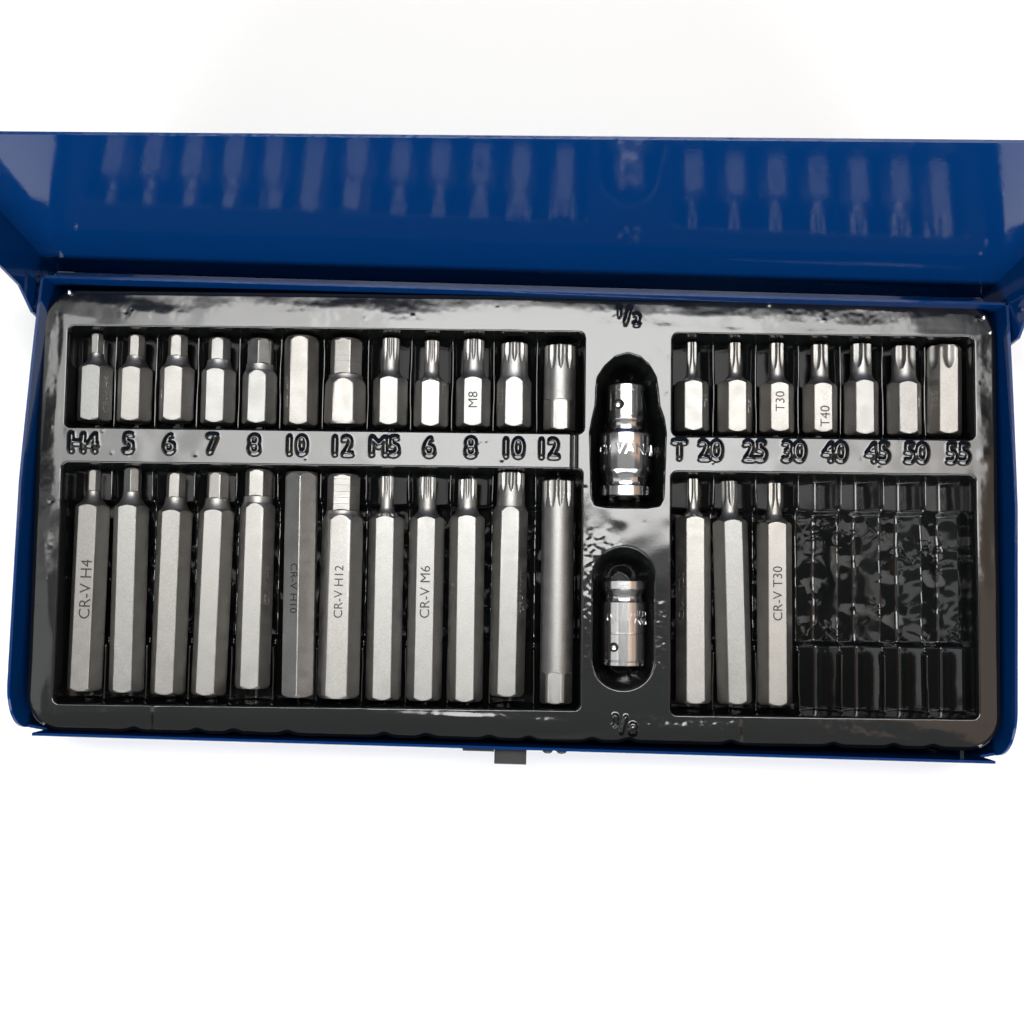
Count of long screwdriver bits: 15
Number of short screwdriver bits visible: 19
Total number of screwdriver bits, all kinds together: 34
